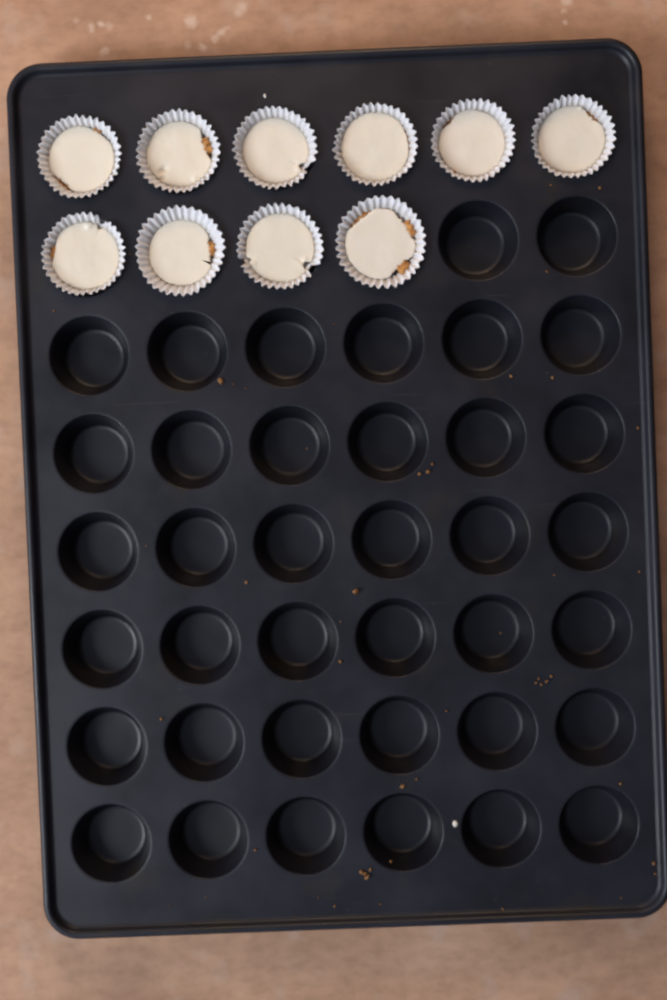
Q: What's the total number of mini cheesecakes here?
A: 10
